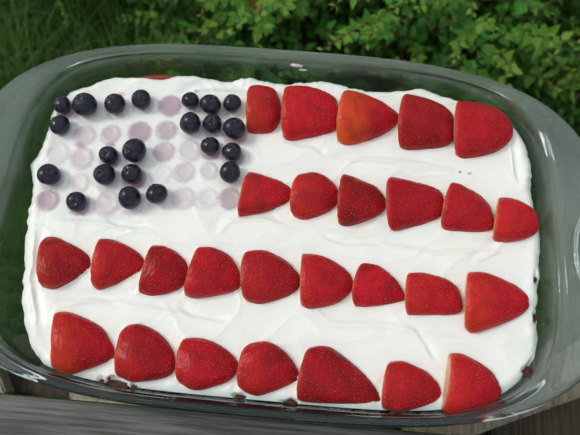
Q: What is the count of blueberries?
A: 22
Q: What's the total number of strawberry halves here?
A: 27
